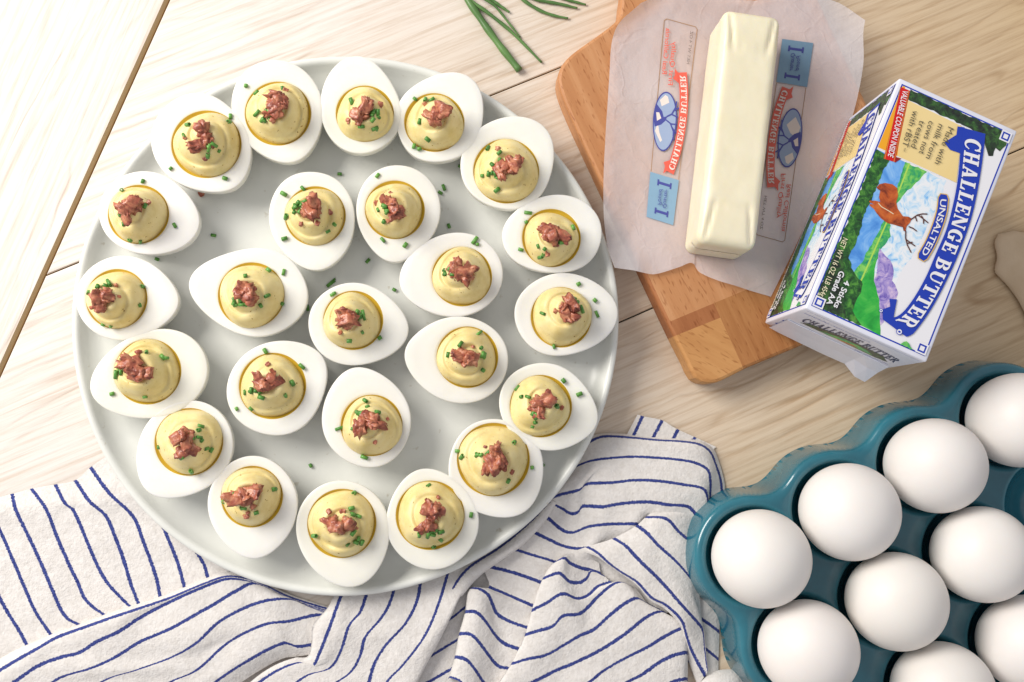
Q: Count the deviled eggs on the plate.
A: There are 24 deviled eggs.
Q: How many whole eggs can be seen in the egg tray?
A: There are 9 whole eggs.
